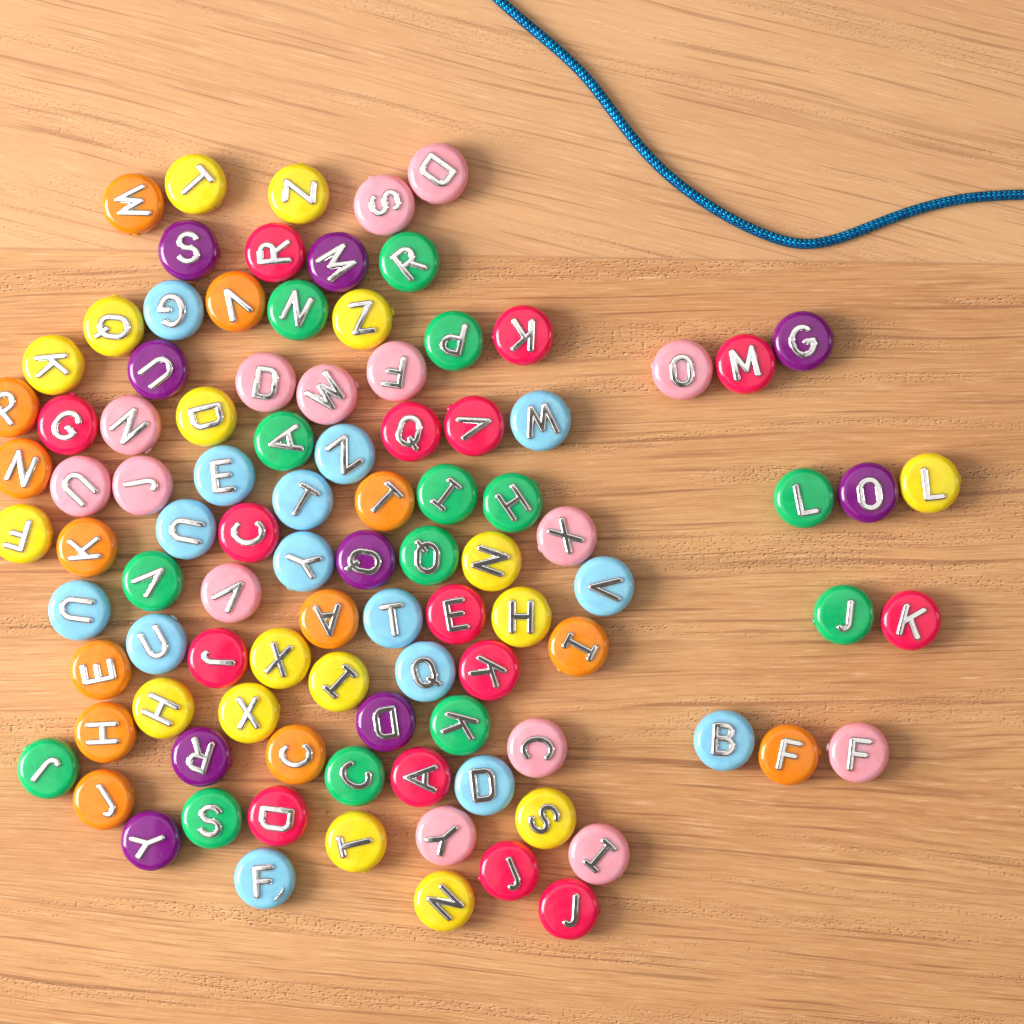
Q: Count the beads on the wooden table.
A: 98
